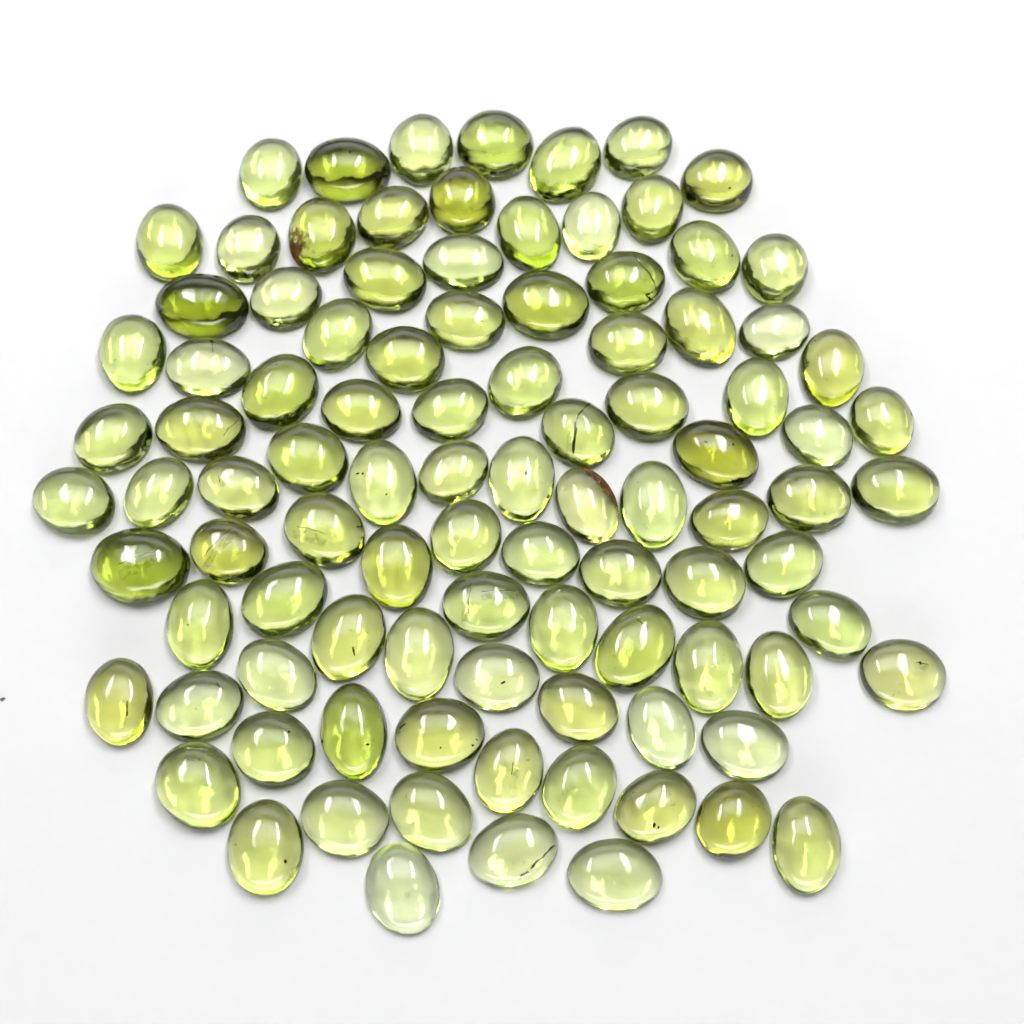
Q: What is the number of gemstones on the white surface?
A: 98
